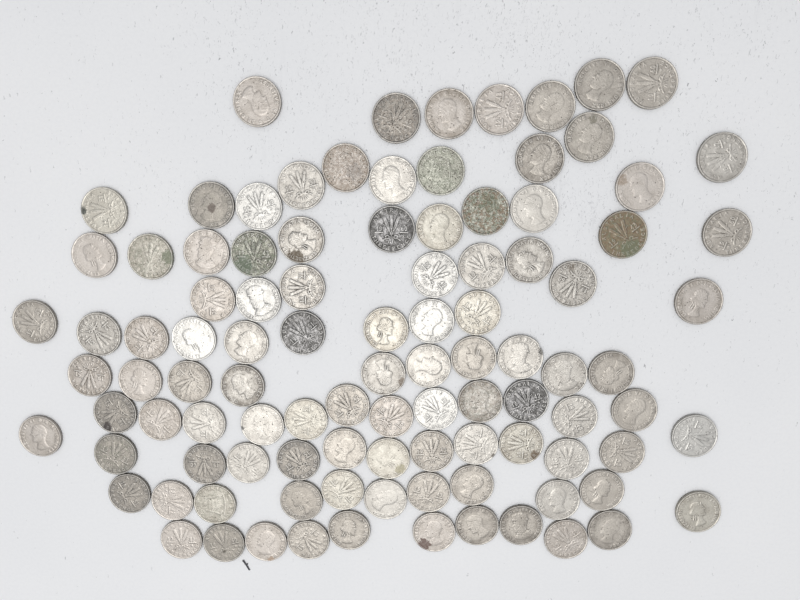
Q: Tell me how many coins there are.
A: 102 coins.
